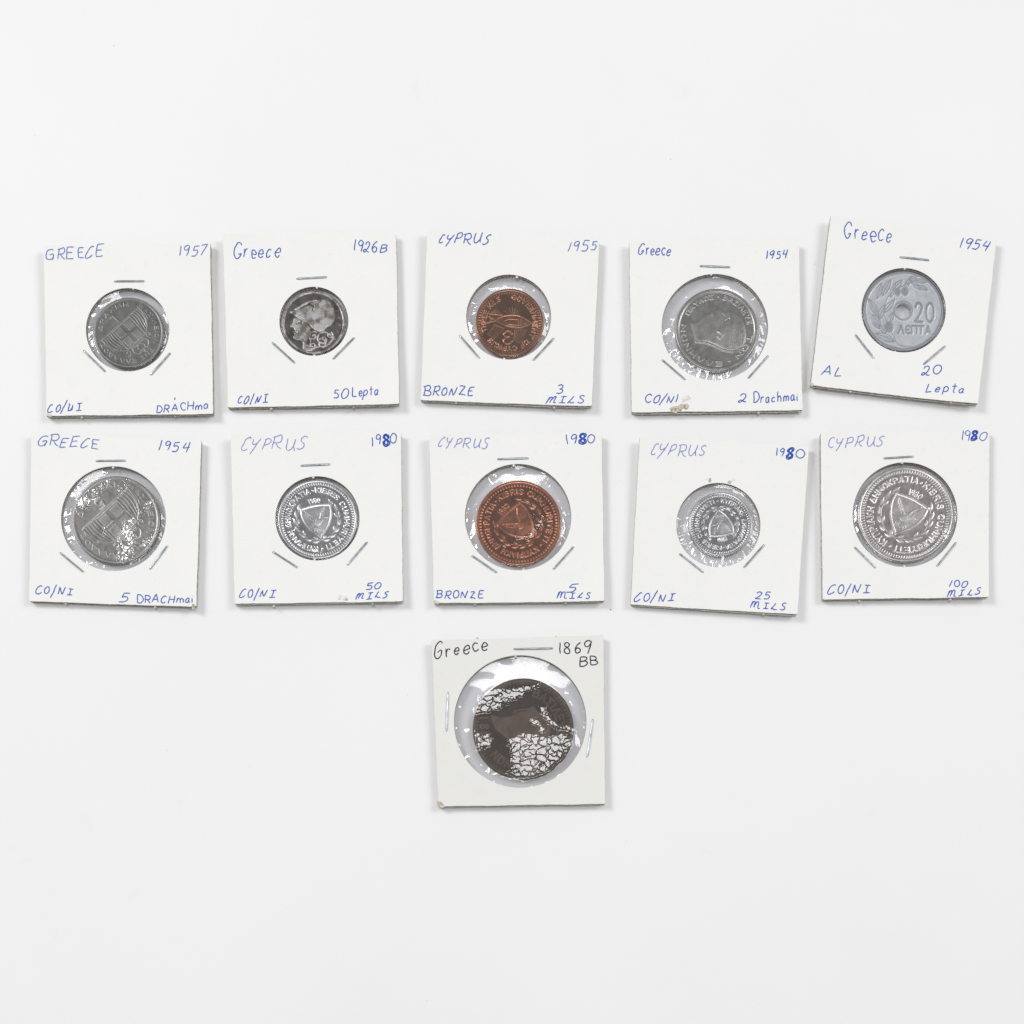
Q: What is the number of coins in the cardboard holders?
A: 11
